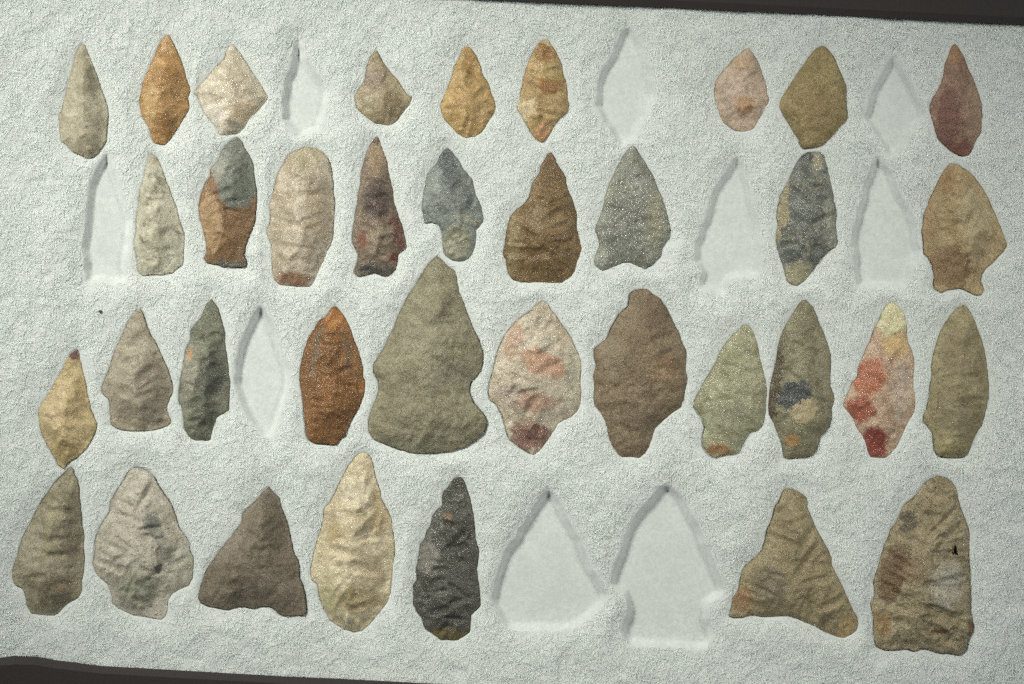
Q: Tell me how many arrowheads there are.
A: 36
